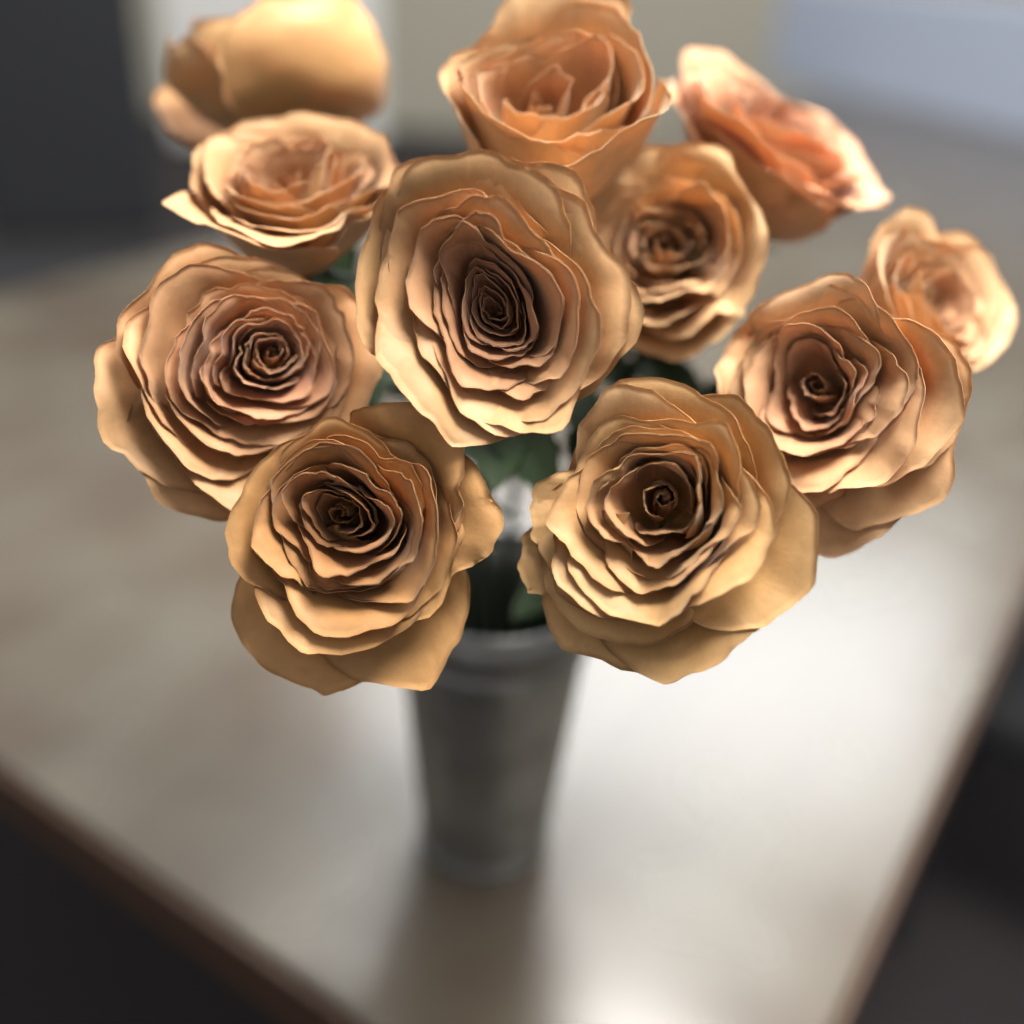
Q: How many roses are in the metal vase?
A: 11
